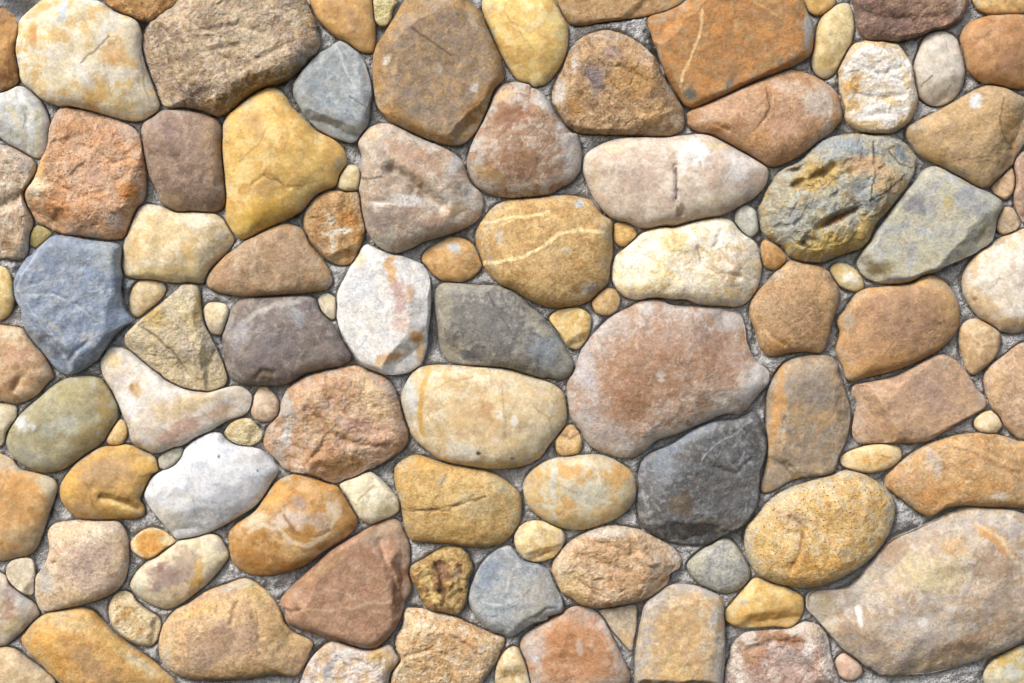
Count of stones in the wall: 114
